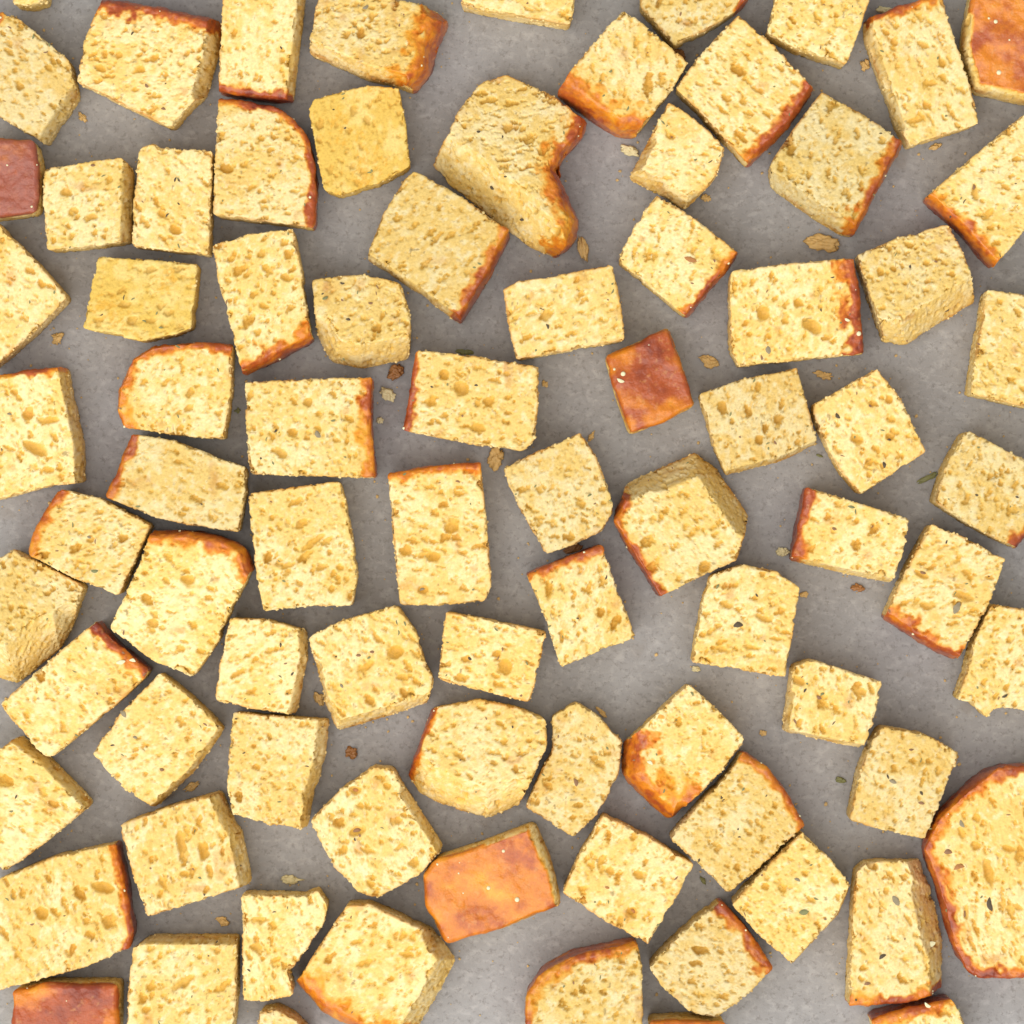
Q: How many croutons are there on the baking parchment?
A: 82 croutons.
